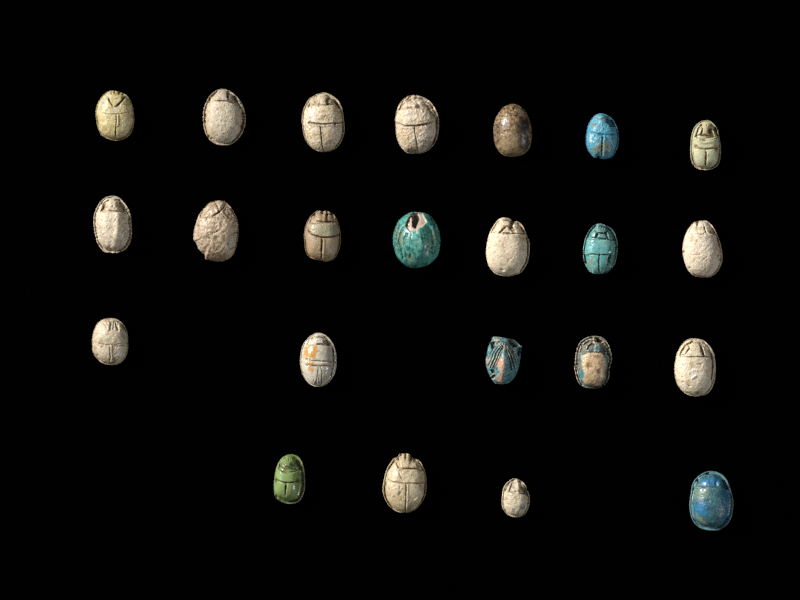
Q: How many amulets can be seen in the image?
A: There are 23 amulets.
